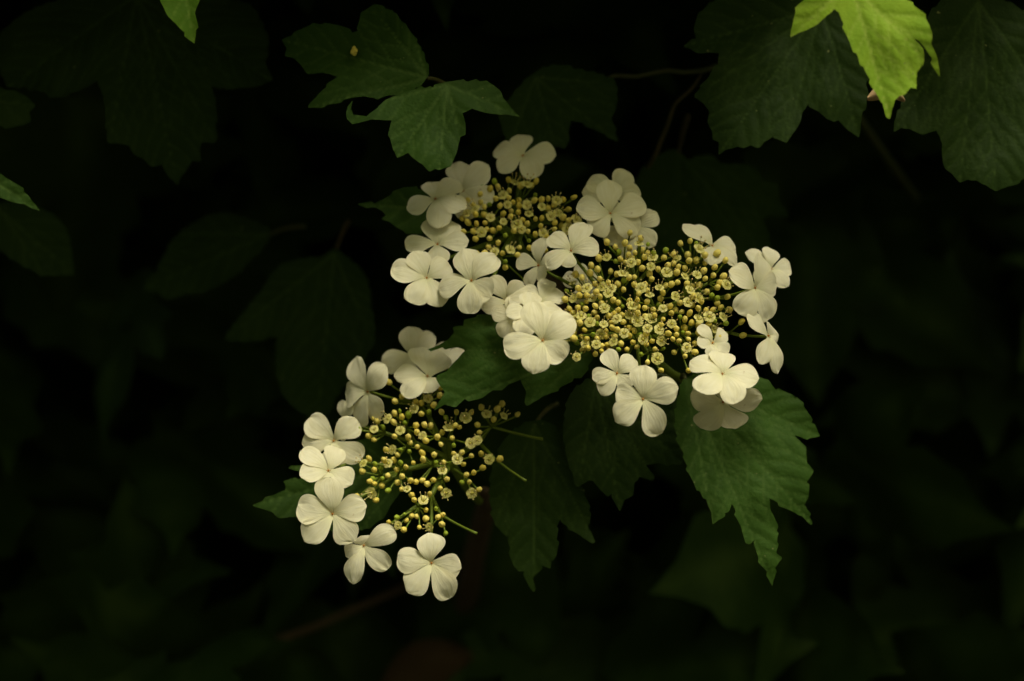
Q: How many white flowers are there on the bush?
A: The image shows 36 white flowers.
